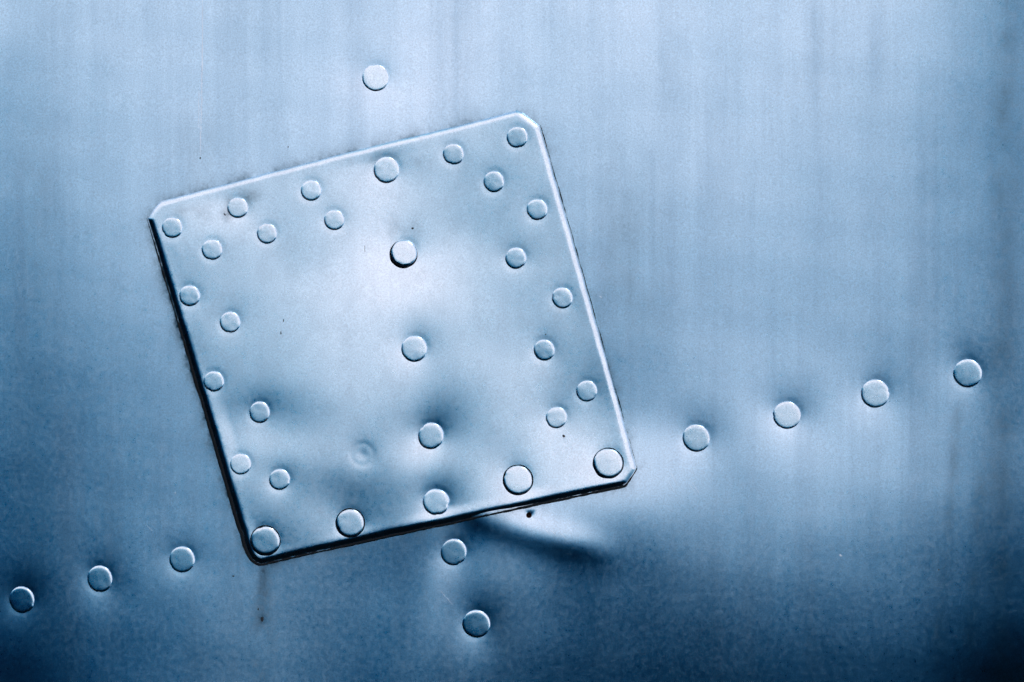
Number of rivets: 40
